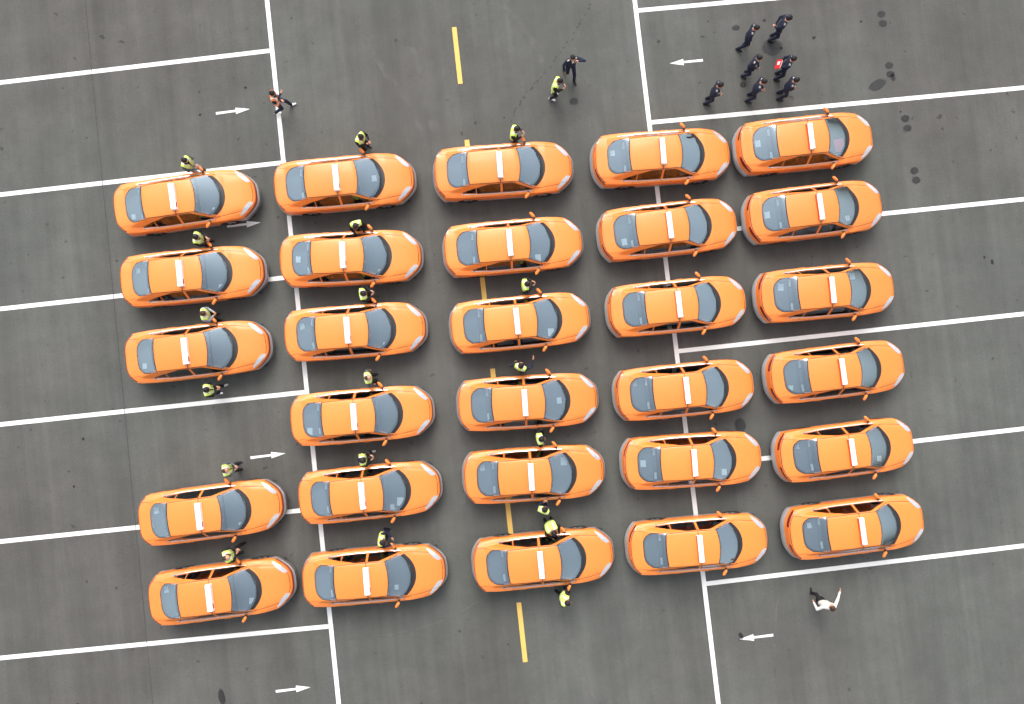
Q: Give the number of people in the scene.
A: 30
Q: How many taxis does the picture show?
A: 29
